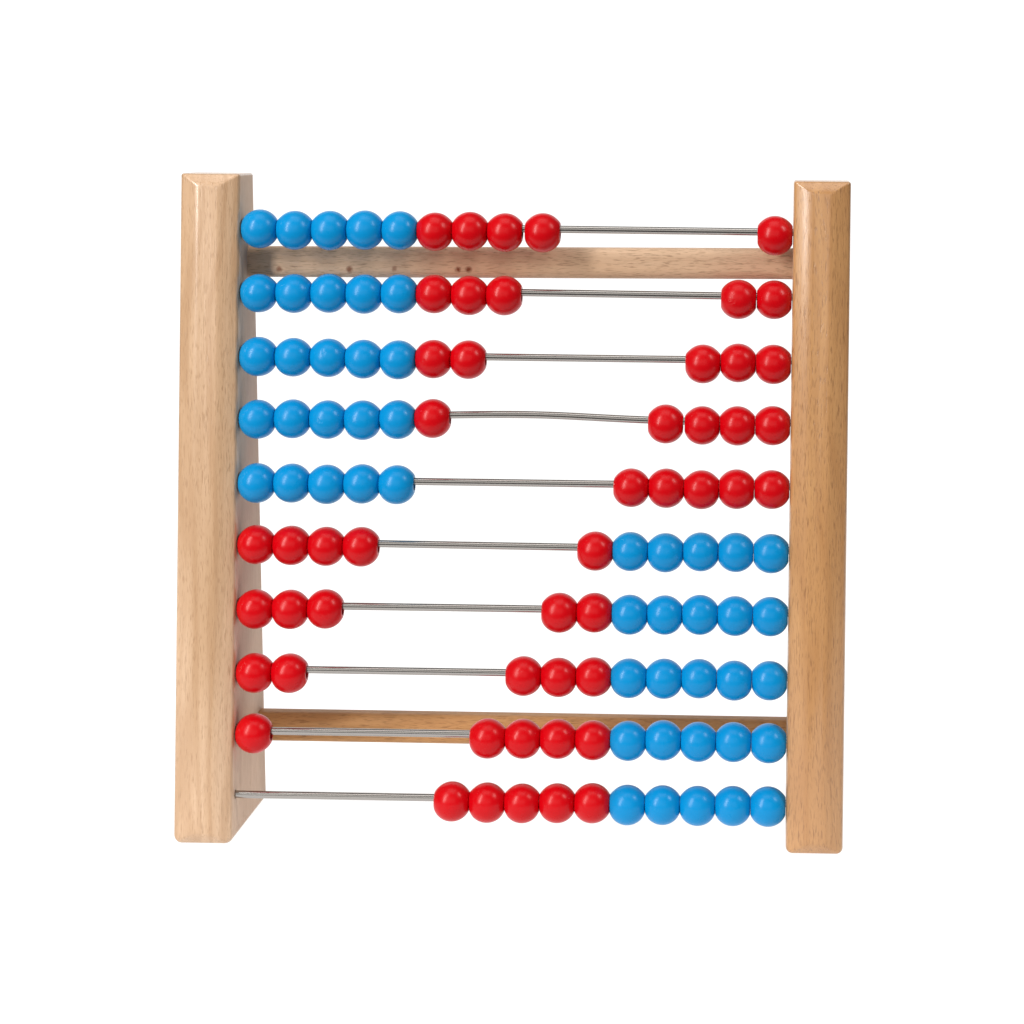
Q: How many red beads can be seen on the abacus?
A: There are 50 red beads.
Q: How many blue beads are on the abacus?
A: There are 50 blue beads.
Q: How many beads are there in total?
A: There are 100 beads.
